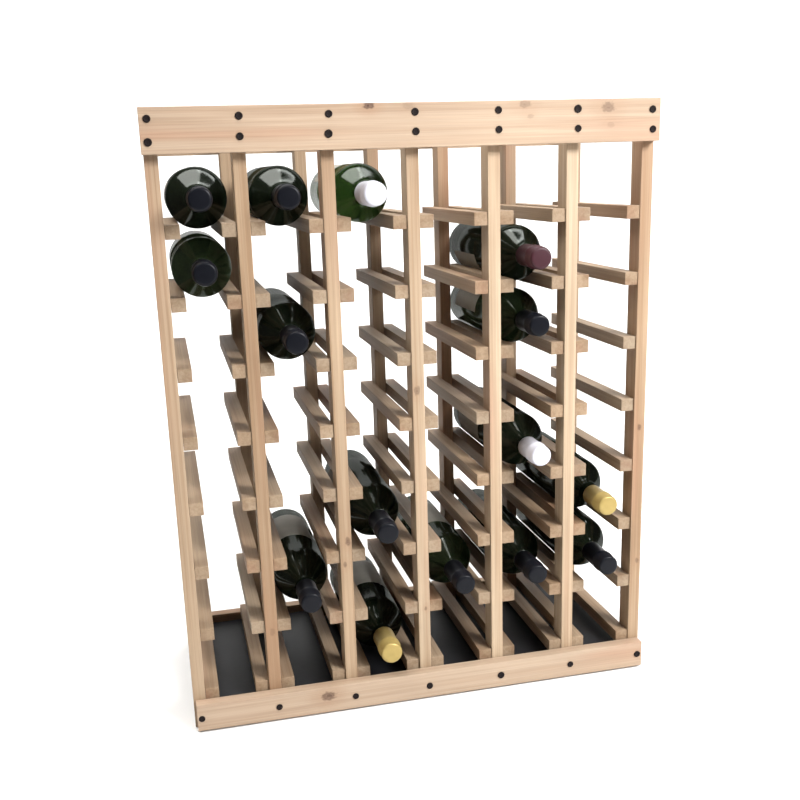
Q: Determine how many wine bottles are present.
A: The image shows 15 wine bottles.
